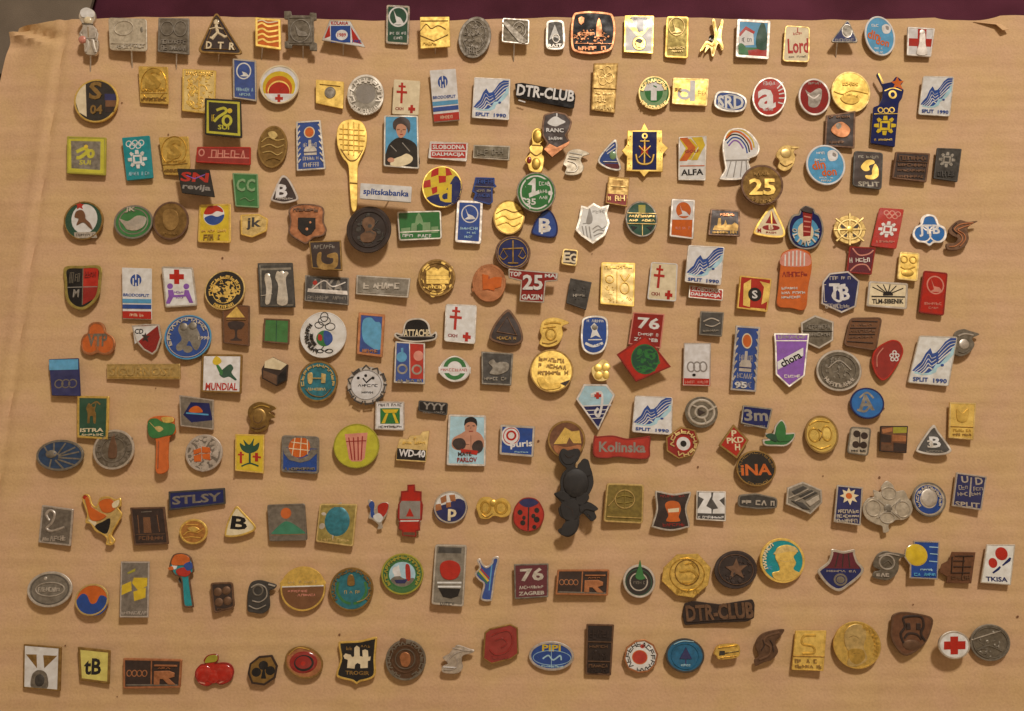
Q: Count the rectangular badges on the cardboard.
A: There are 111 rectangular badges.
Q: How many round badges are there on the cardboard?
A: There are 57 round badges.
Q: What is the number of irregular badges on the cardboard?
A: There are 85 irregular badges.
